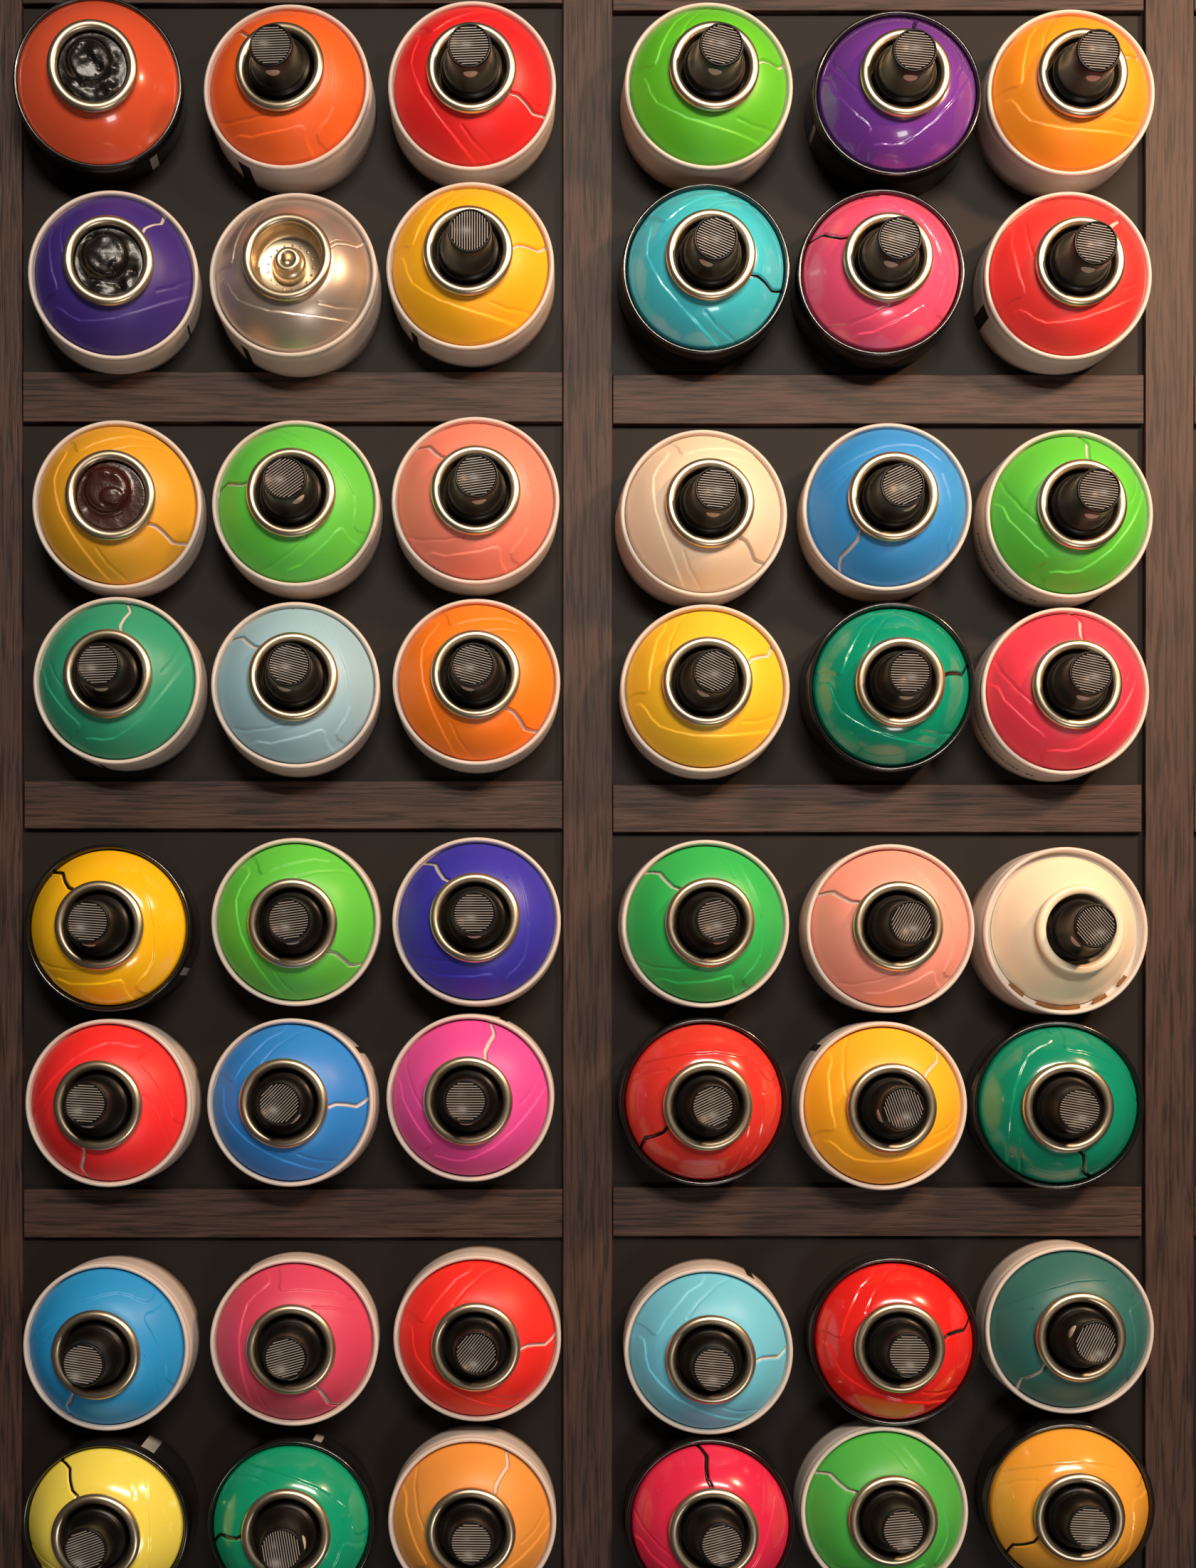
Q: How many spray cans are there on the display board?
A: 48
